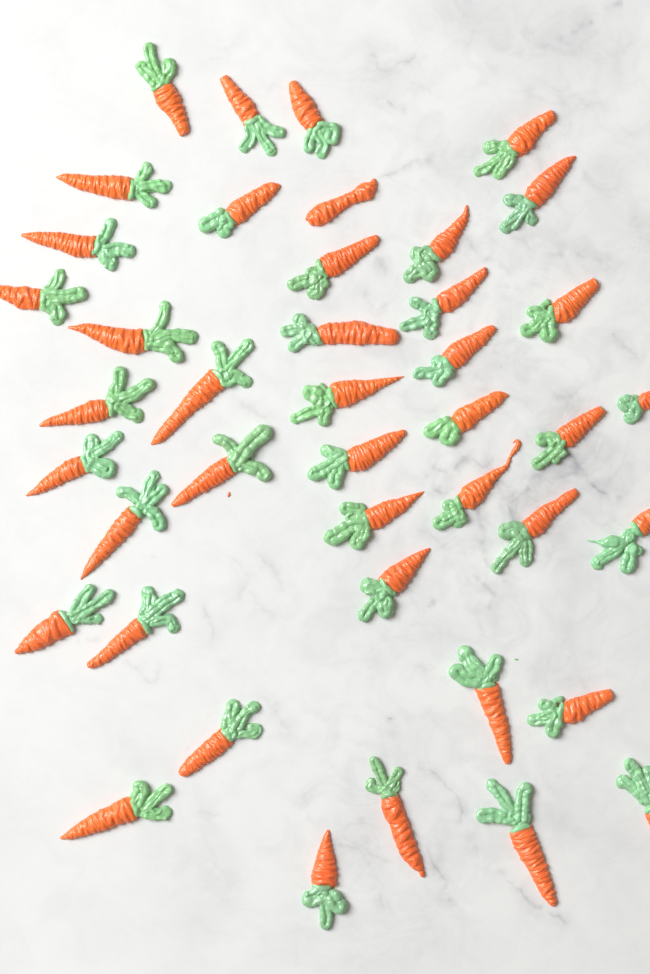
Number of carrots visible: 42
